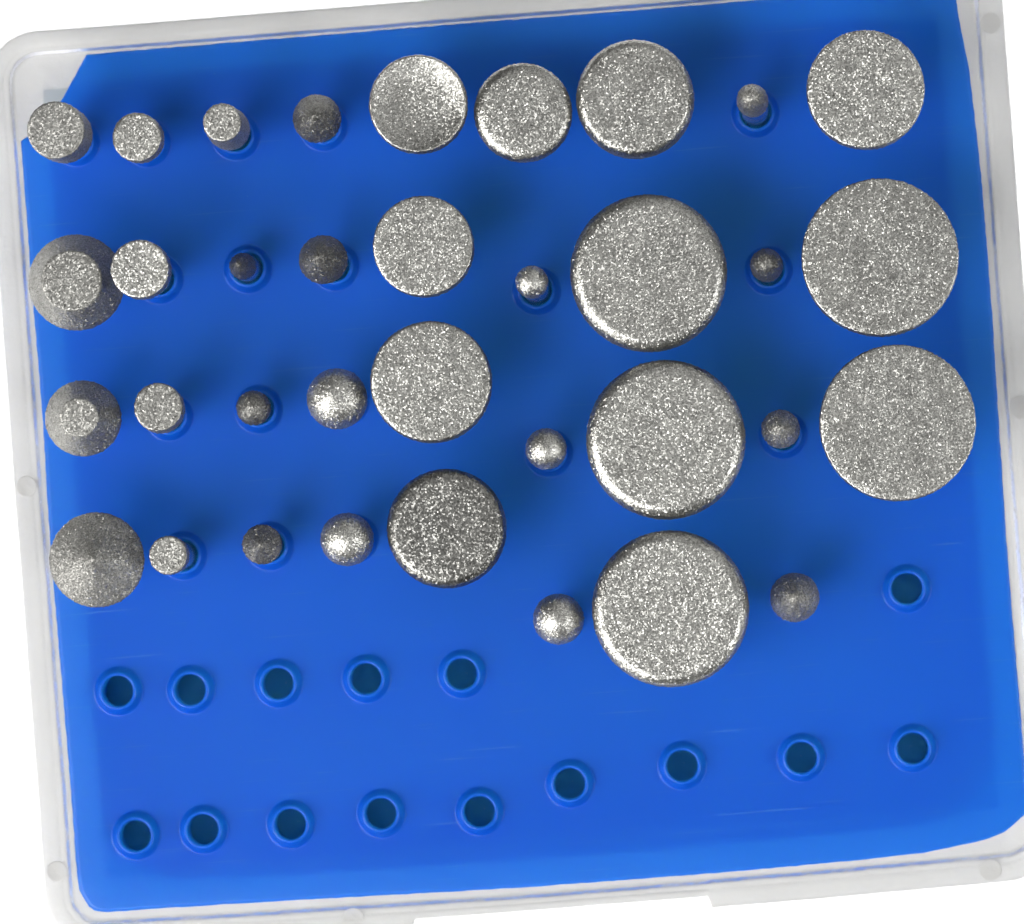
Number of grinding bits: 35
